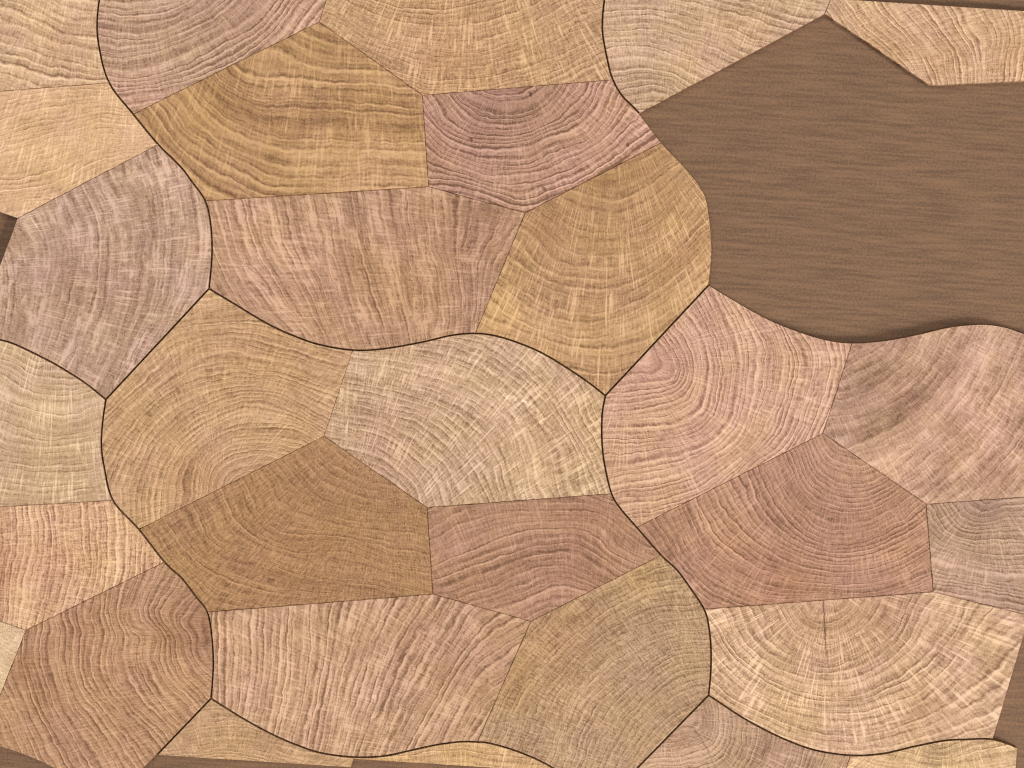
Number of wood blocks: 30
